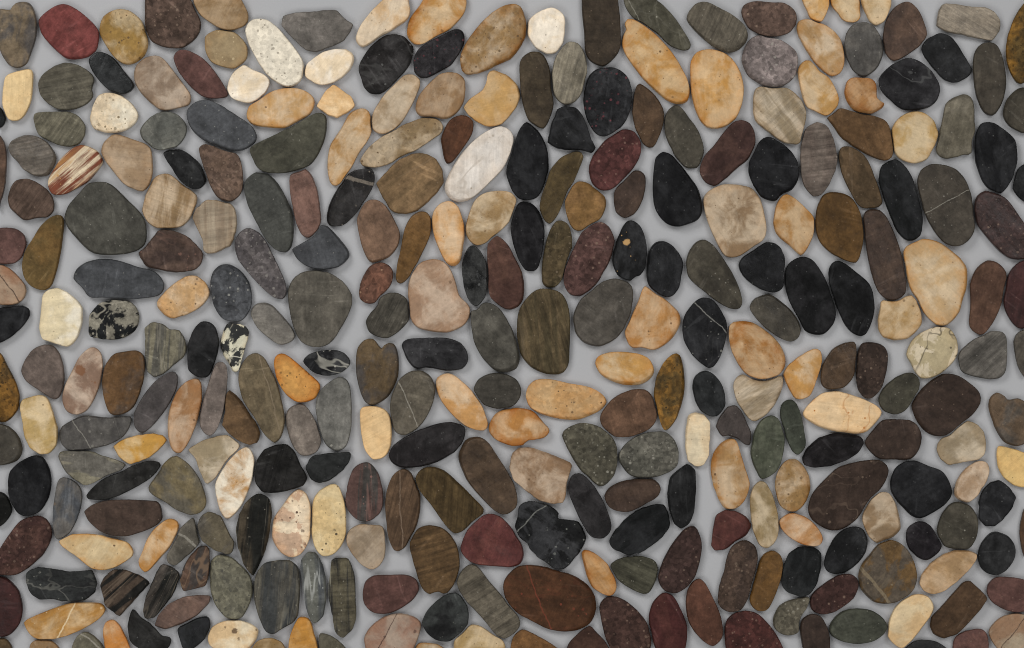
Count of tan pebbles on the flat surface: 92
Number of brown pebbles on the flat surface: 83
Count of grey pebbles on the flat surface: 65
